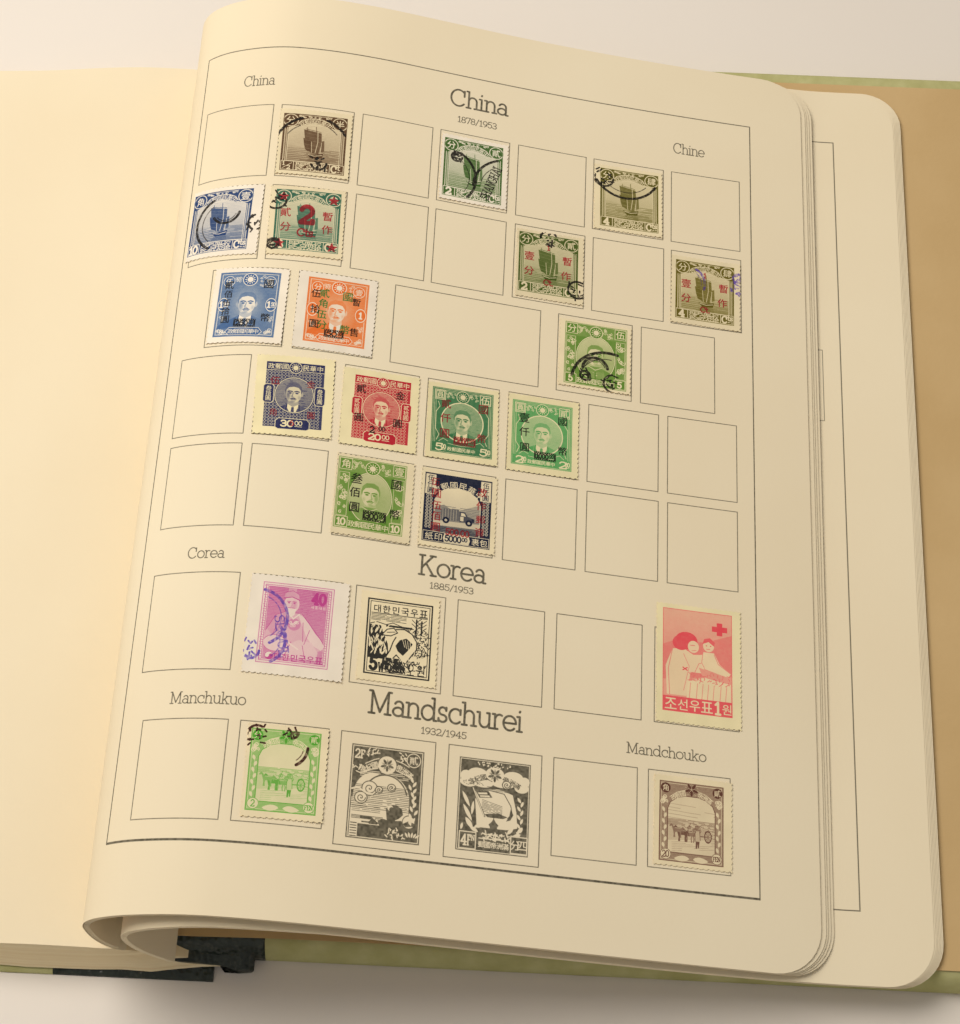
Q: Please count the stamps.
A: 21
